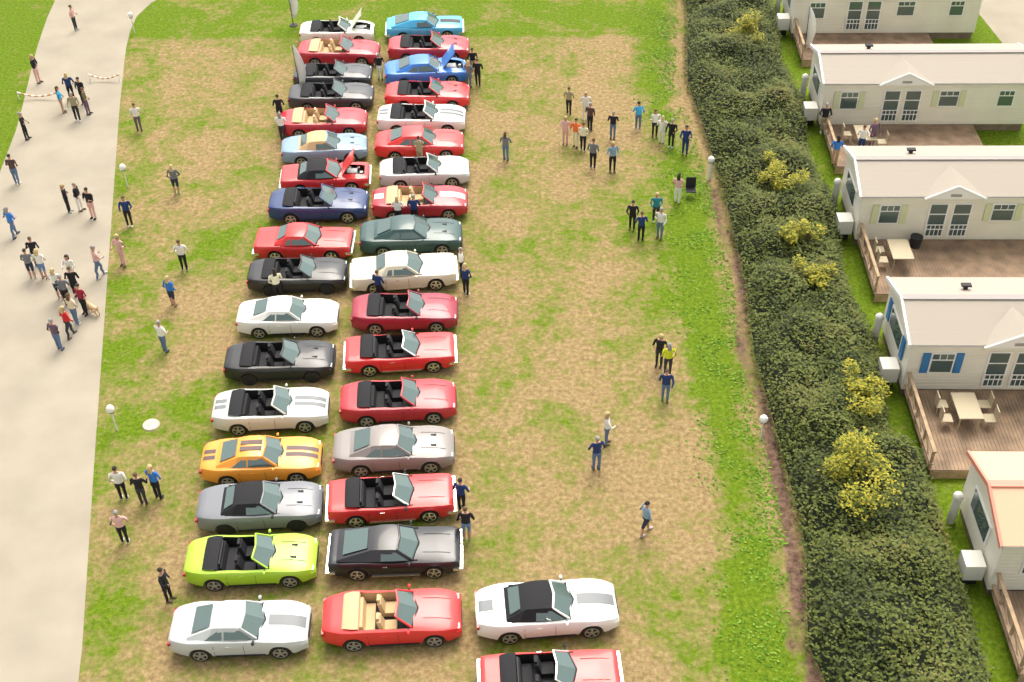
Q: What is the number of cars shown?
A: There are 36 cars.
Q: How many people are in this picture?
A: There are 82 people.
